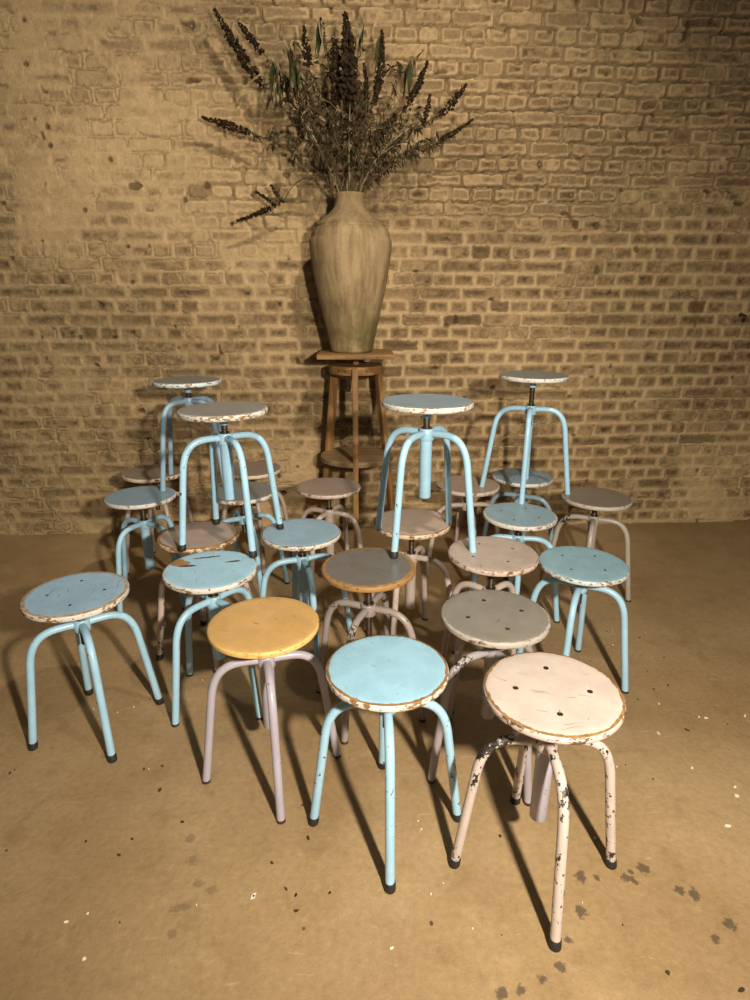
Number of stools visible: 25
